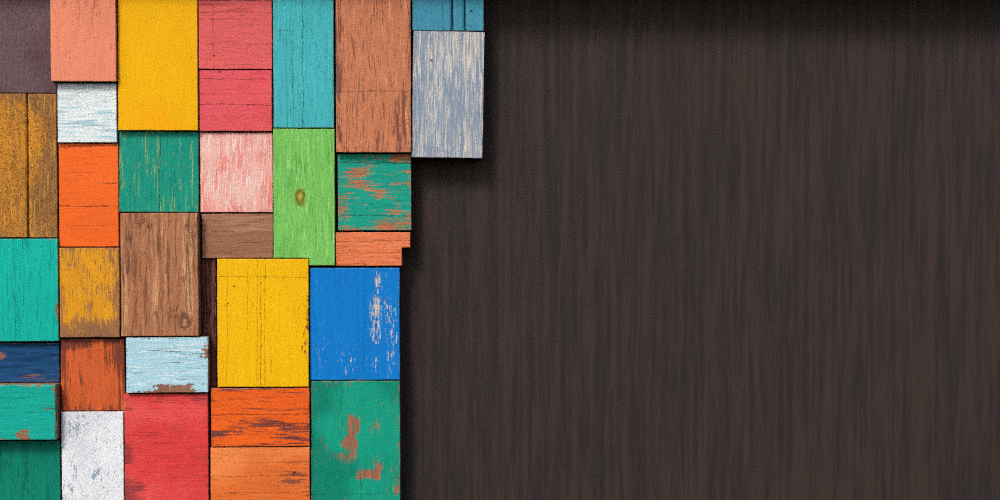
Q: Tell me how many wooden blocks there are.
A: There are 34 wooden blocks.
